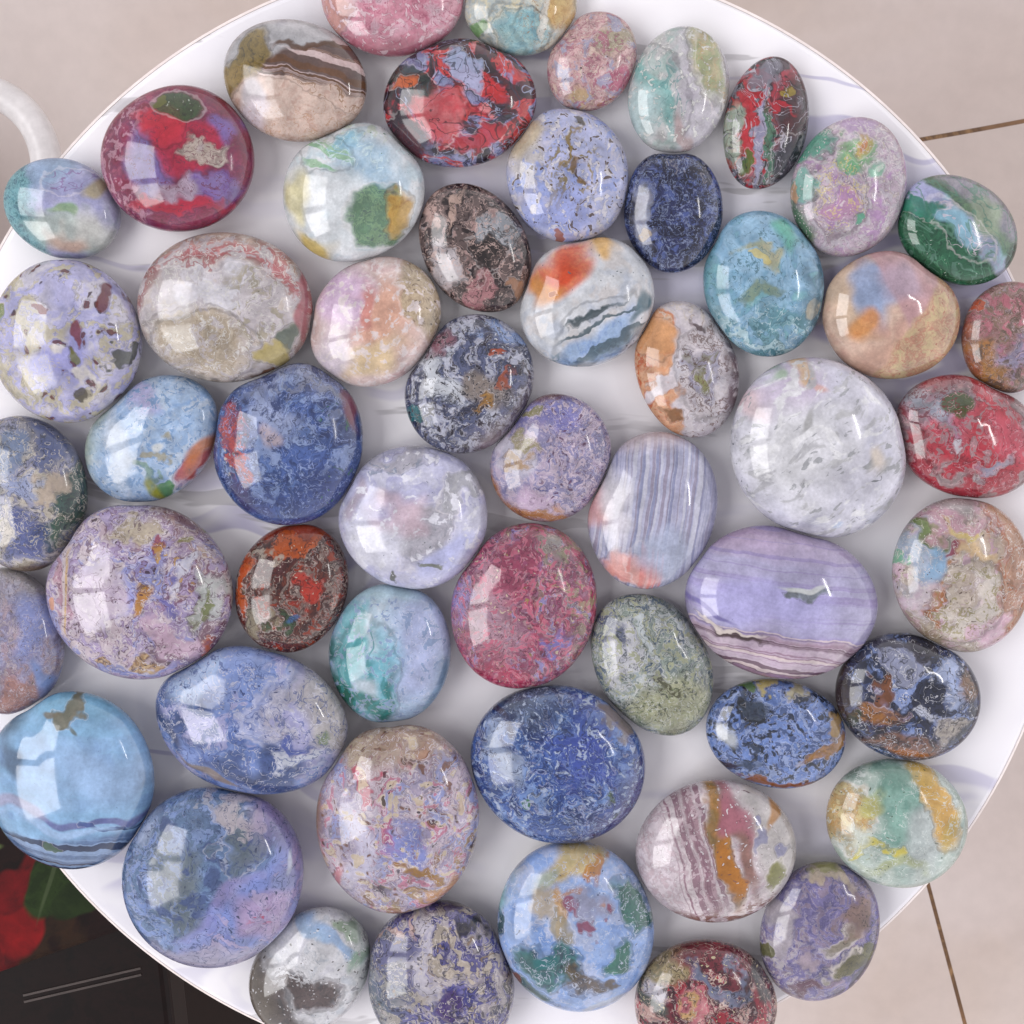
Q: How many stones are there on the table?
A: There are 54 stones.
